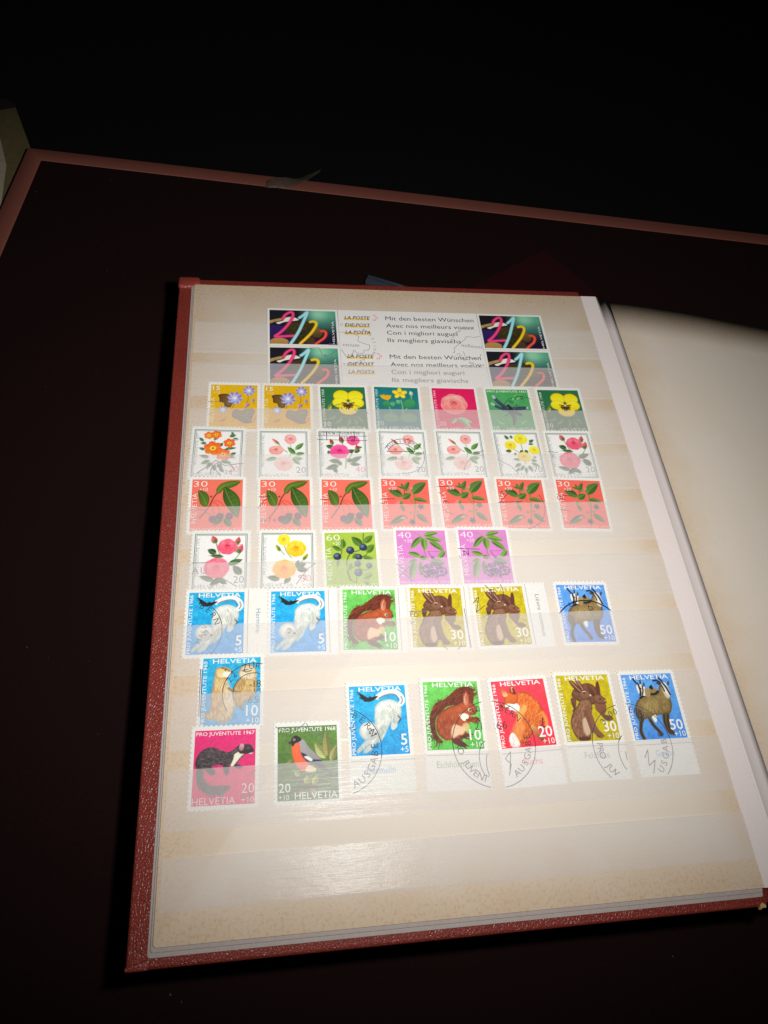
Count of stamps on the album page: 44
